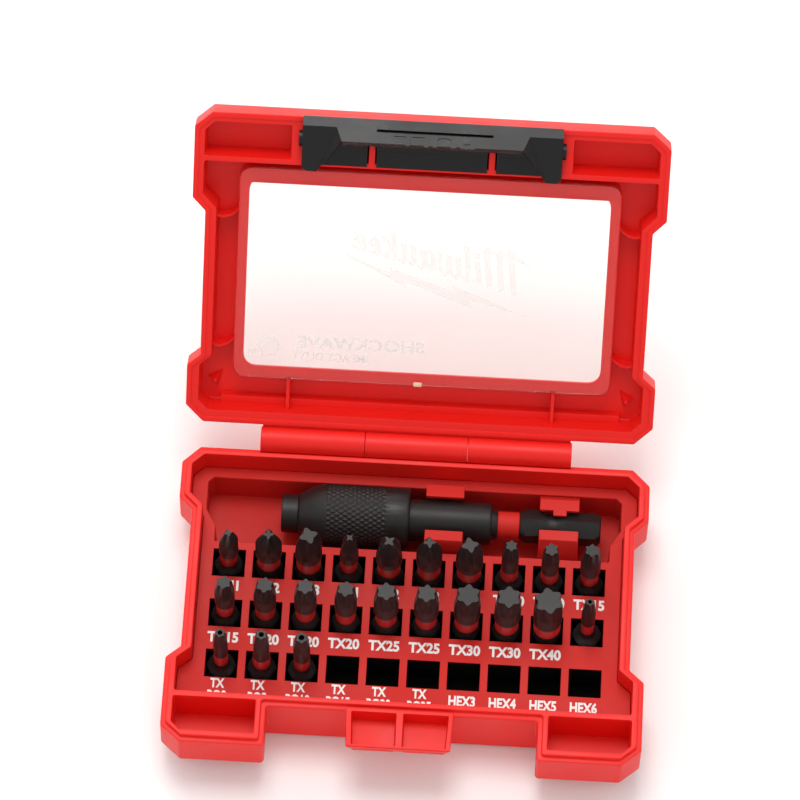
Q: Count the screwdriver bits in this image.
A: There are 23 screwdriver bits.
